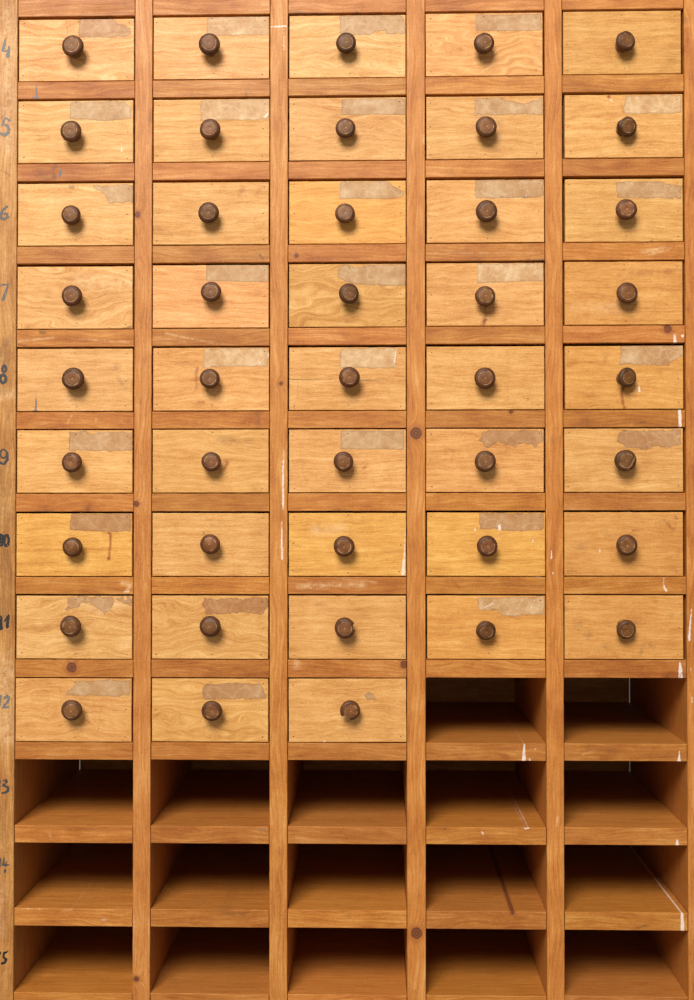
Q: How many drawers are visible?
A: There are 43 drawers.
